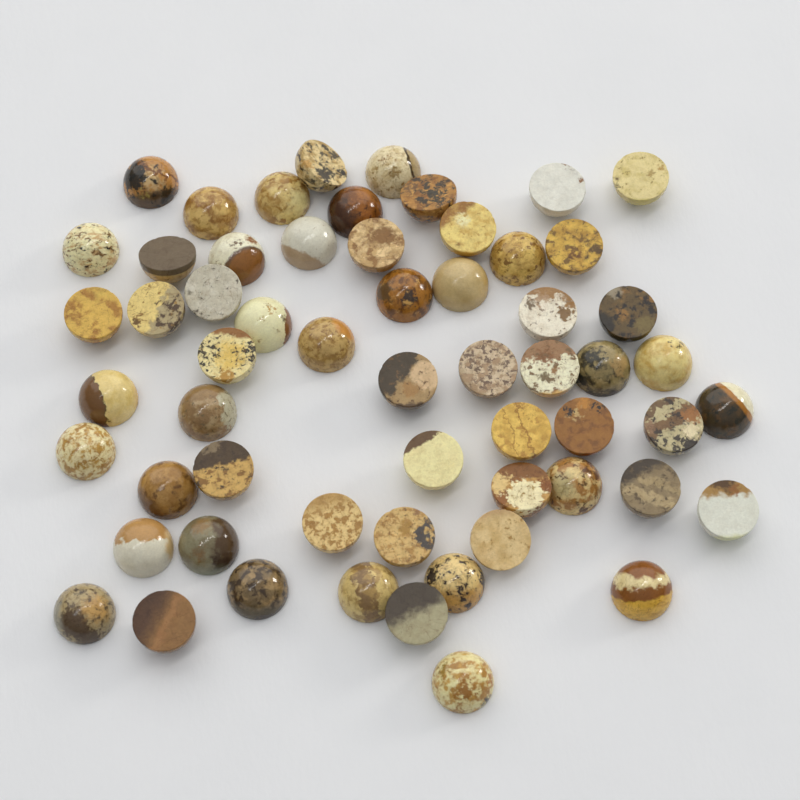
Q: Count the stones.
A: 59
